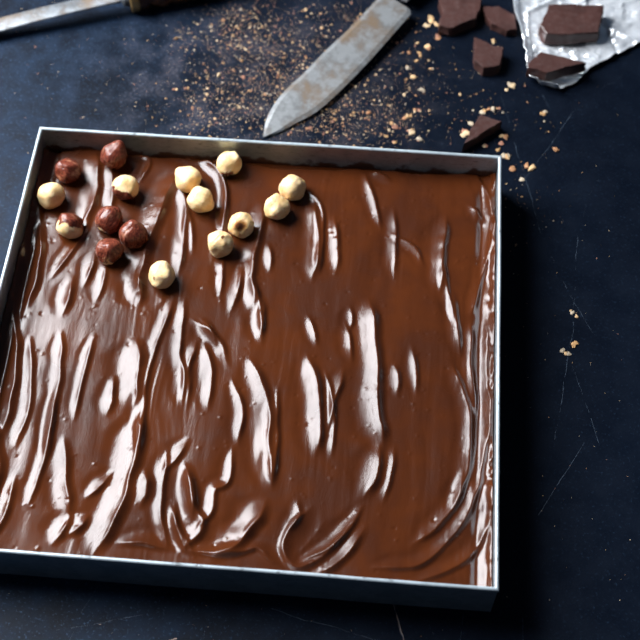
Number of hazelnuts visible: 16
